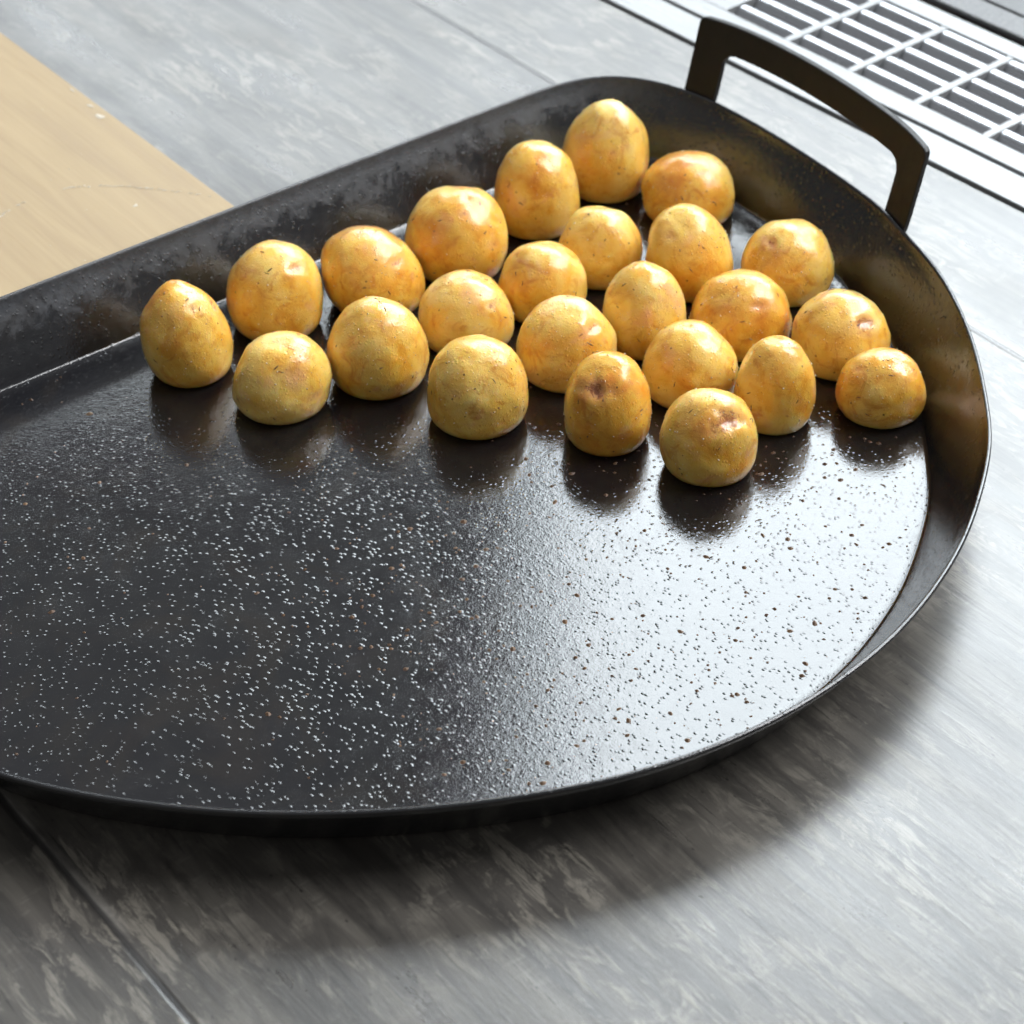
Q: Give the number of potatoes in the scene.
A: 24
